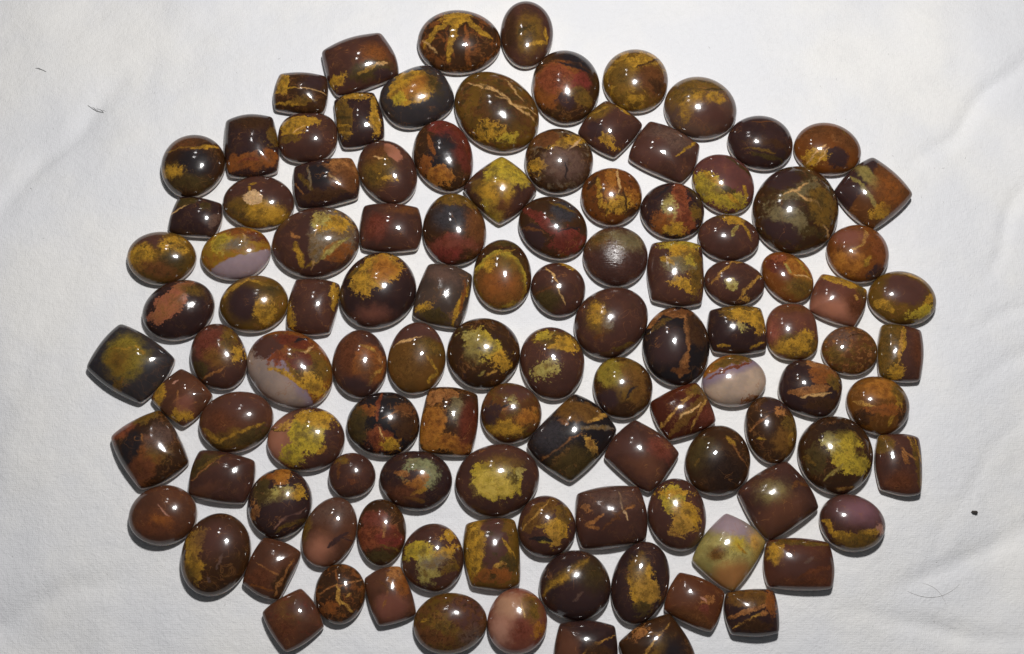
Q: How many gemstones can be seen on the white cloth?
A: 111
